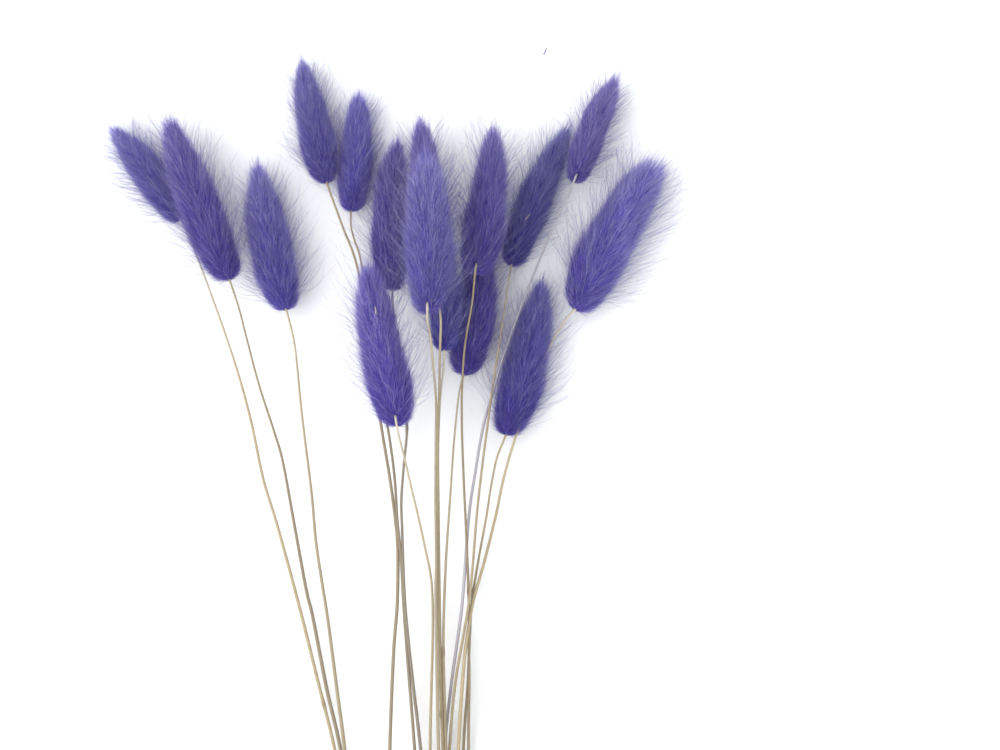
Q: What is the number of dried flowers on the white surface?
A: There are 16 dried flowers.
